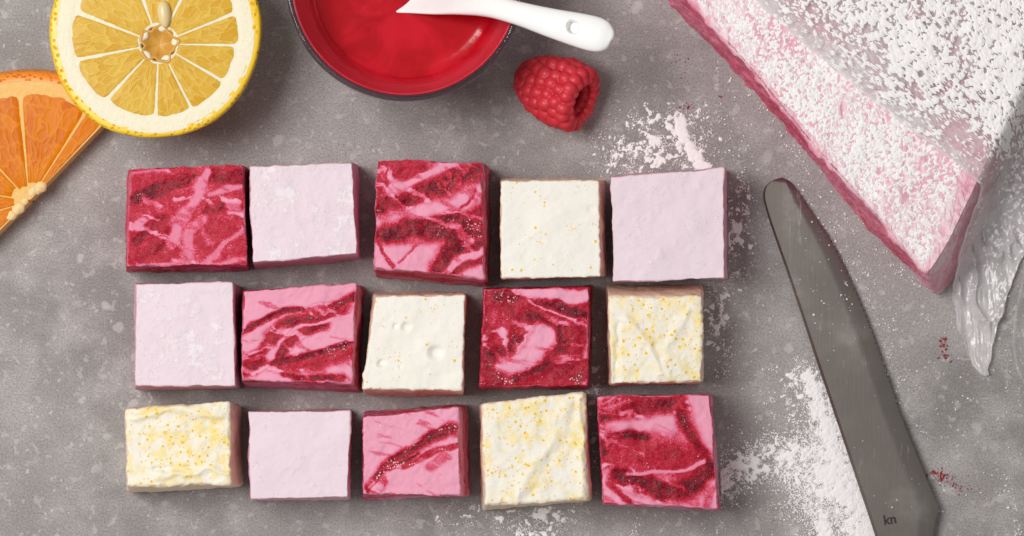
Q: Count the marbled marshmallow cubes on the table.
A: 6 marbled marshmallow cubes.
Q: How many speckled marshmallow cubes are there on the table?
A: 5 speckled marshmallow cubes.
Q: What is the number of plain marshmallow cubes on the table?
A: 4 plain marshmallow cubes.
